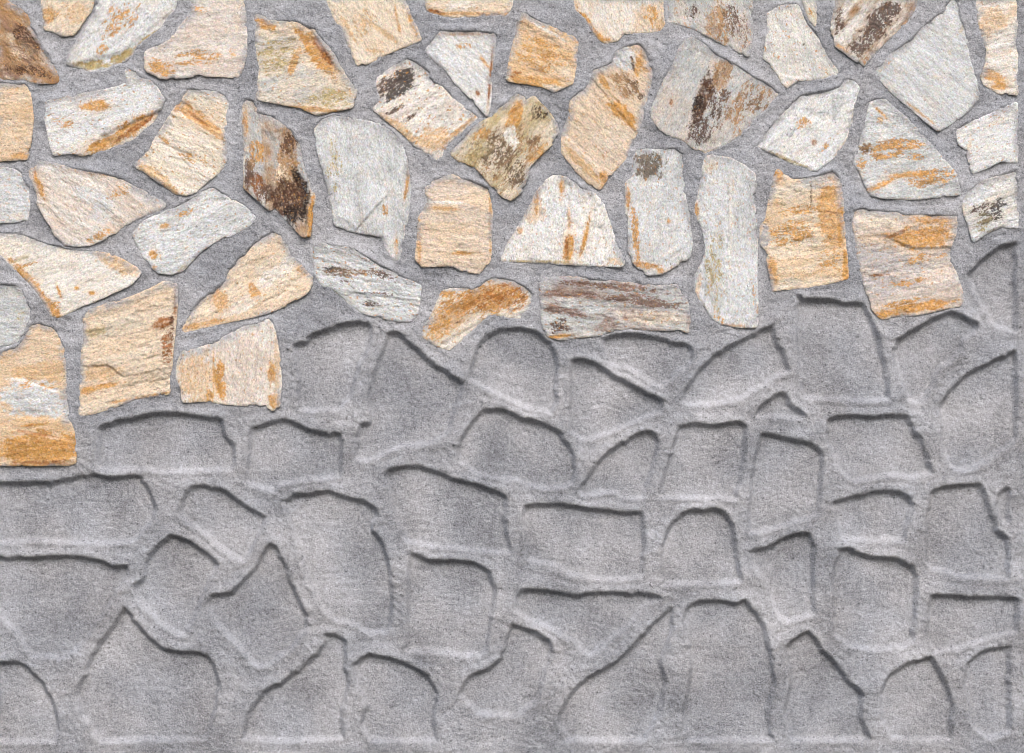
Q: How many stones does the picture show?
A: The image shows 47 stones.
